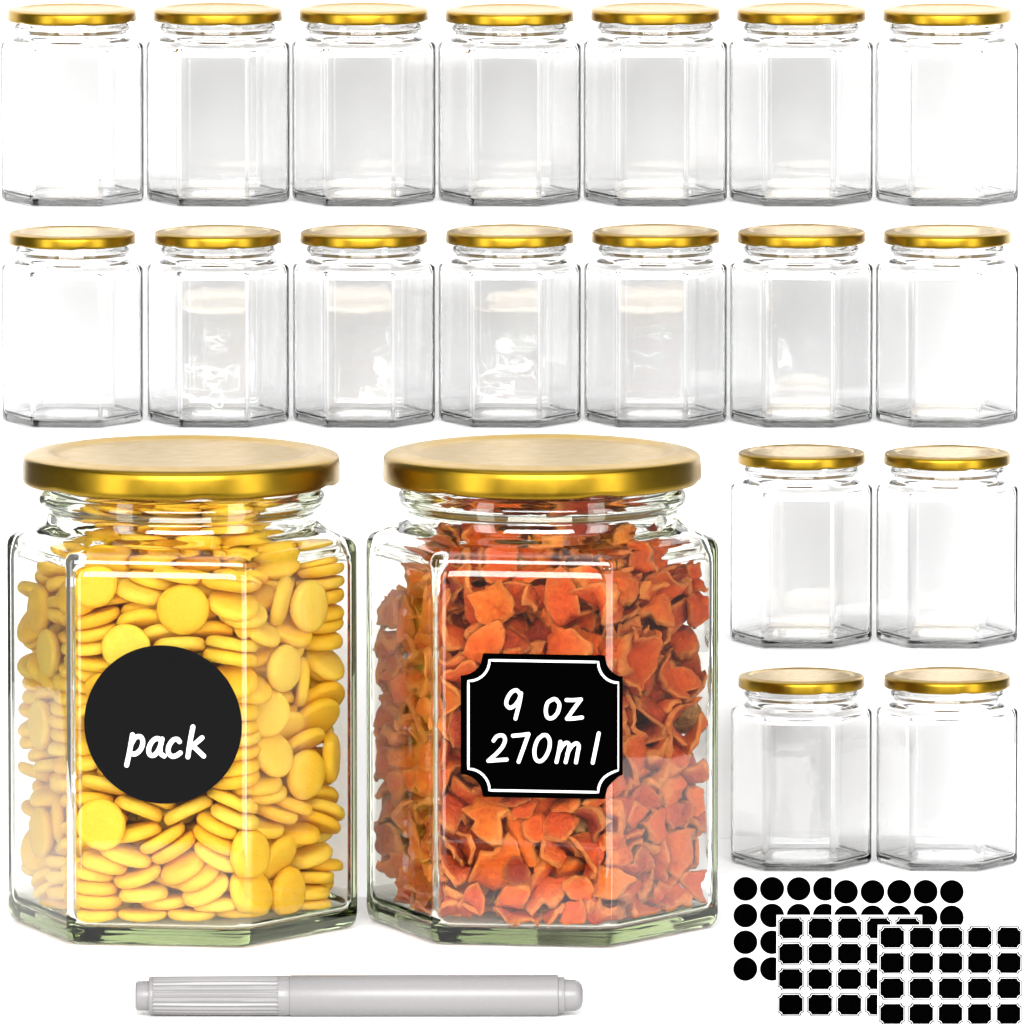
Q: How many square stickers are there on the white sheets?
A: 37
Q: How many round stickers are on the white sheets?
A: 22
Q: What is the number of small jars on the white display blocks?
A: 18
